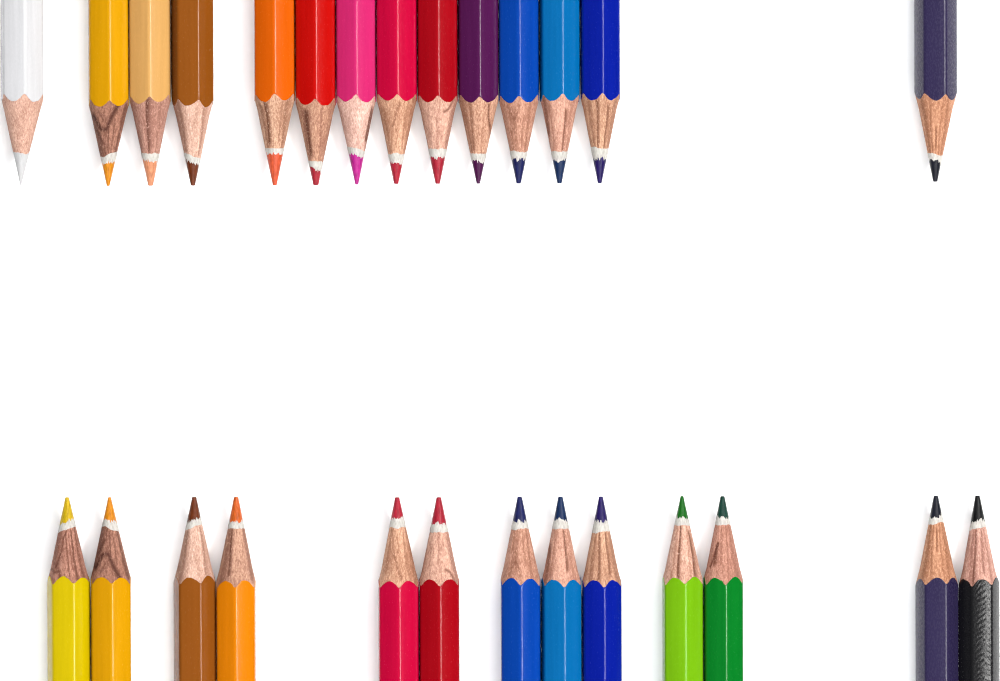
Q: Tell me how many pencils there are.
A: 27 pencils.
